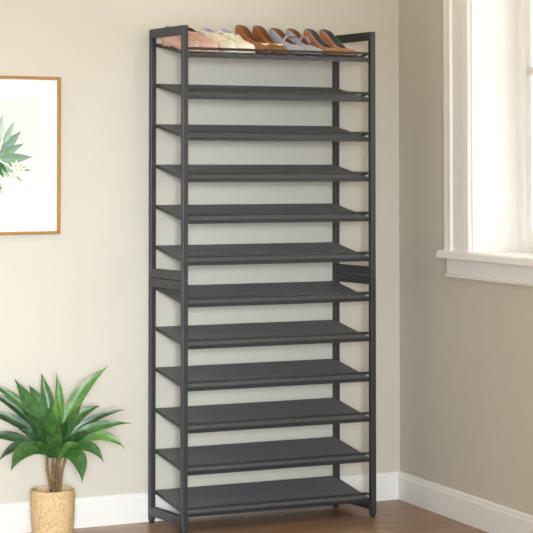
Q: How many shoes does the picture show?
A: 10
